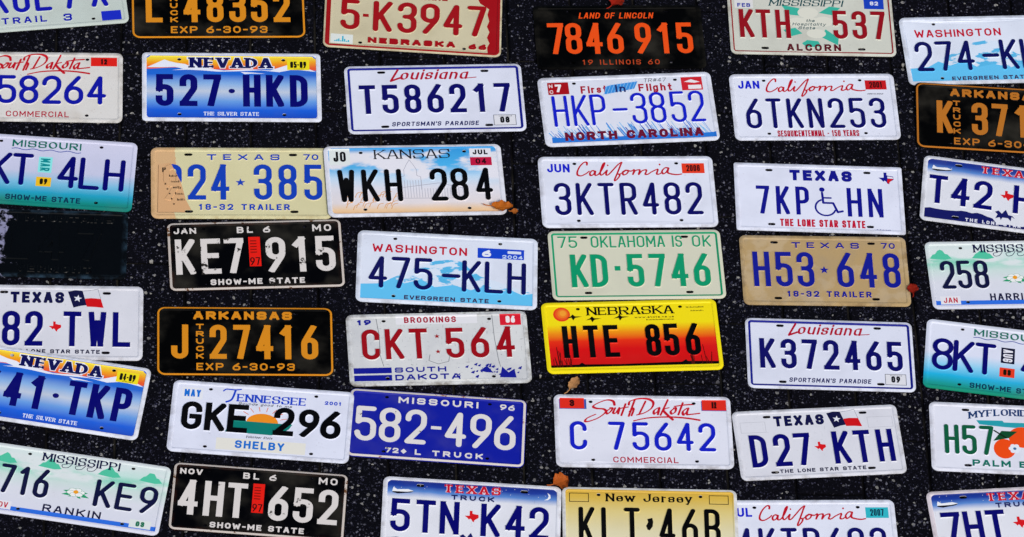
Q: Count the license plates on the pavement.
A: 42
